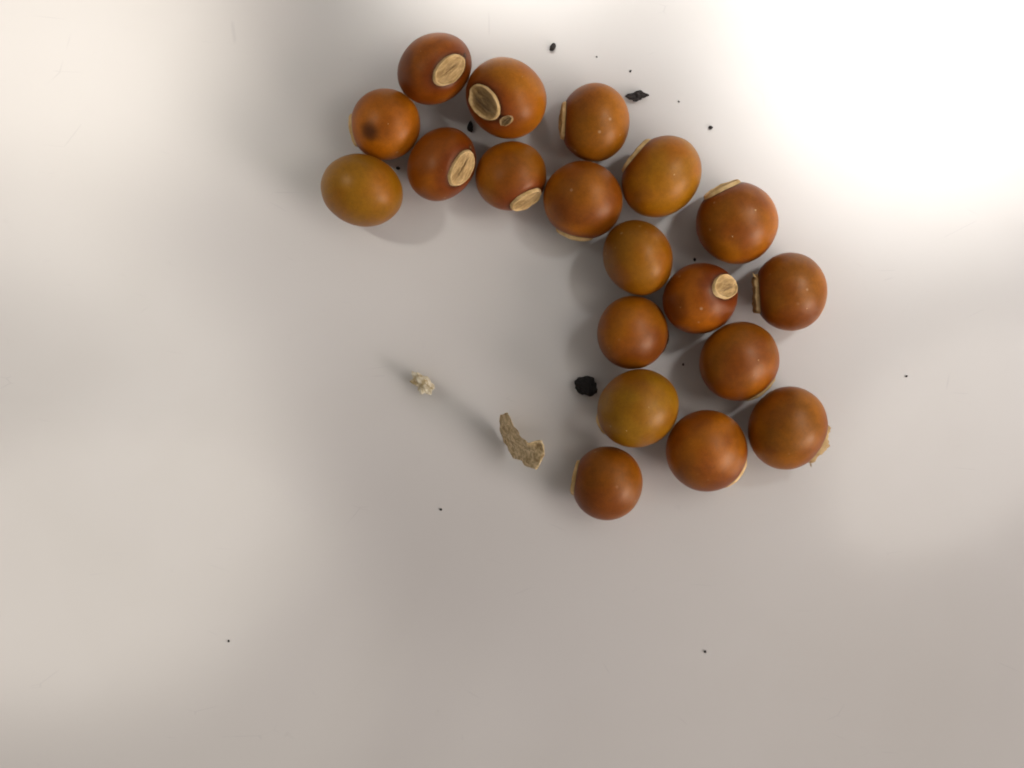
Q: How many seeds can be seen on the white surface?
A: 19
